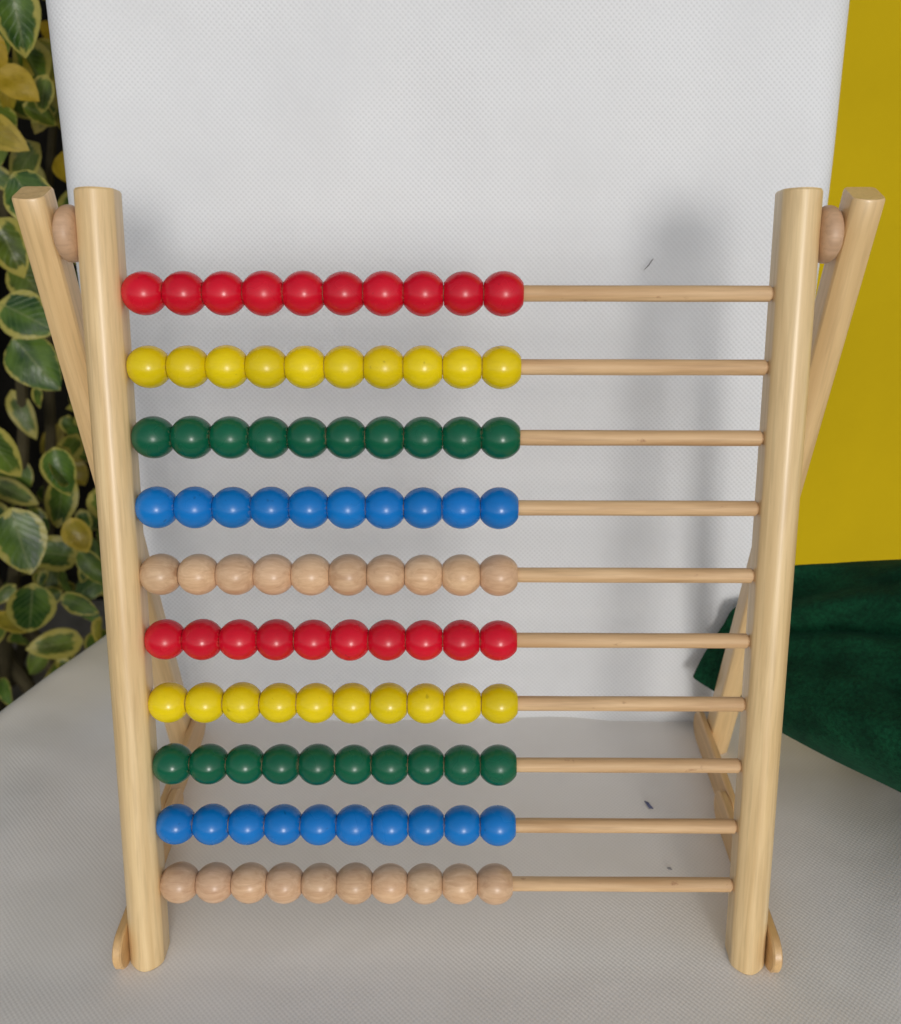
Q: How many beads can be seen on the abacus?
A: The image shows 100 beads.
